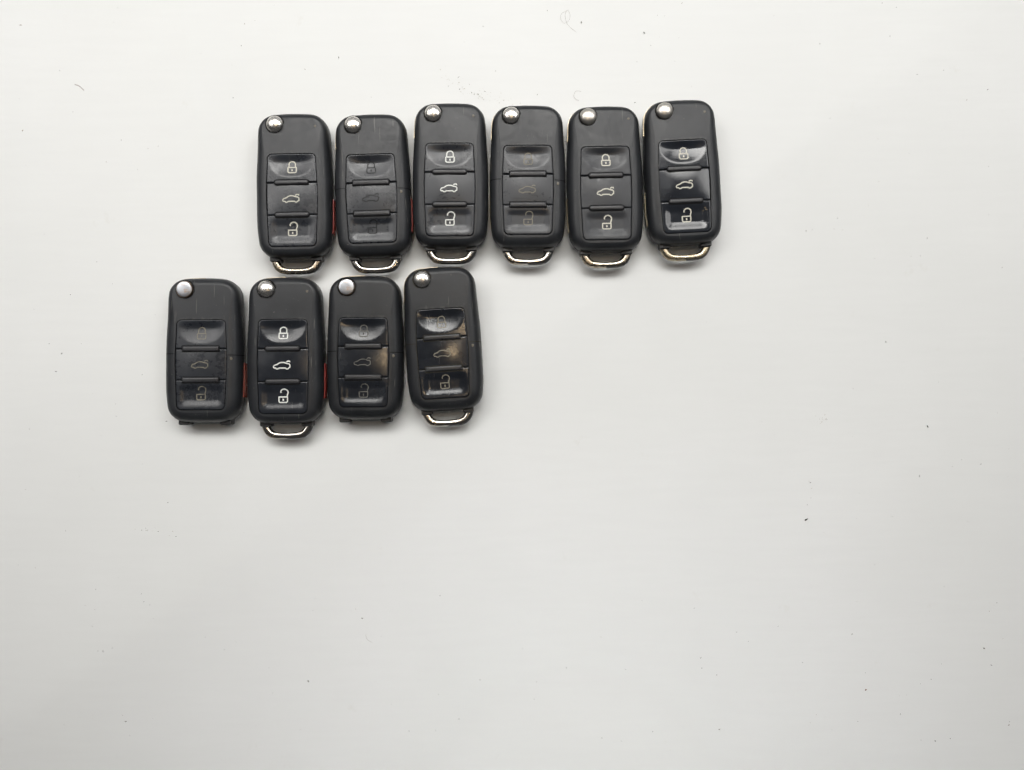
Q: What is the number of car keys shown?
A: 10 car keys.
